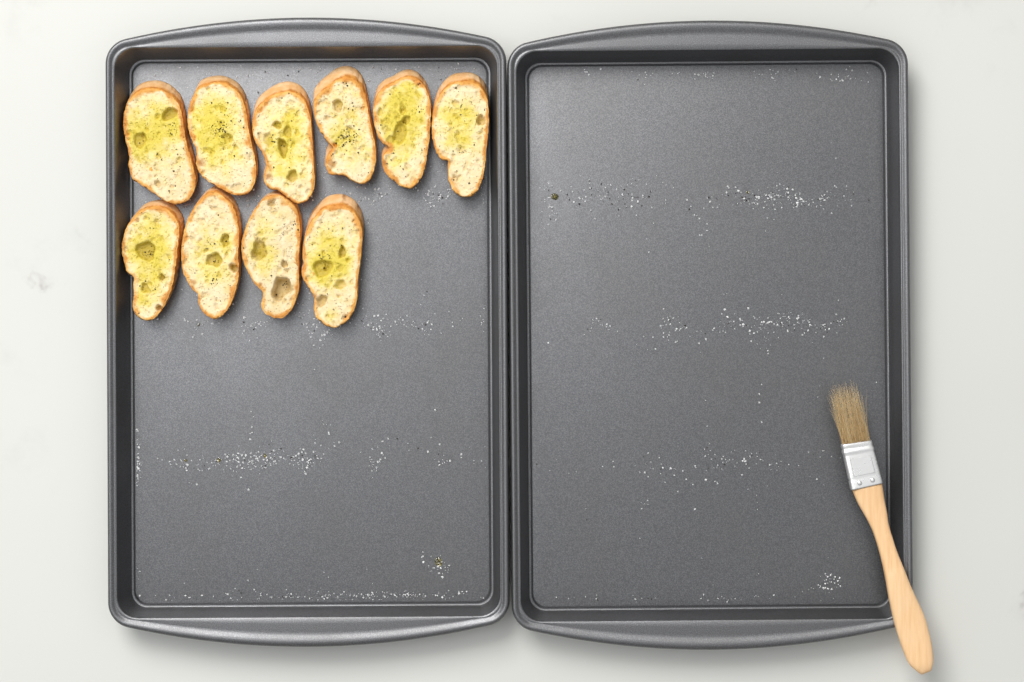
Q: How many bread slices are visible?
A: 10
